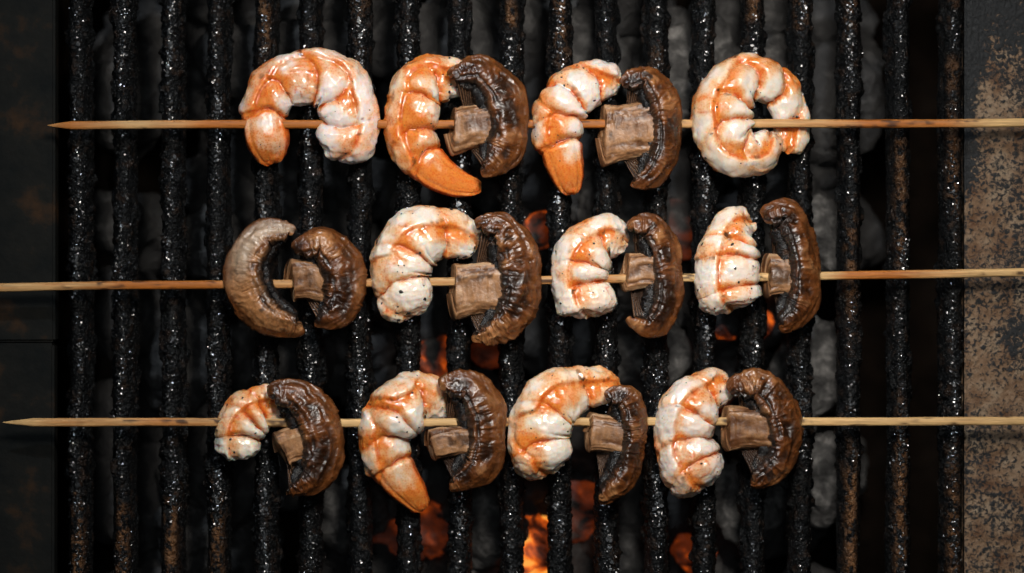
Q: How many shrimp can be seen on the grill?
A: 11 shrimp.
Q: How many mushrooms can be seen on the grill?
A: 11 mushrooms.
